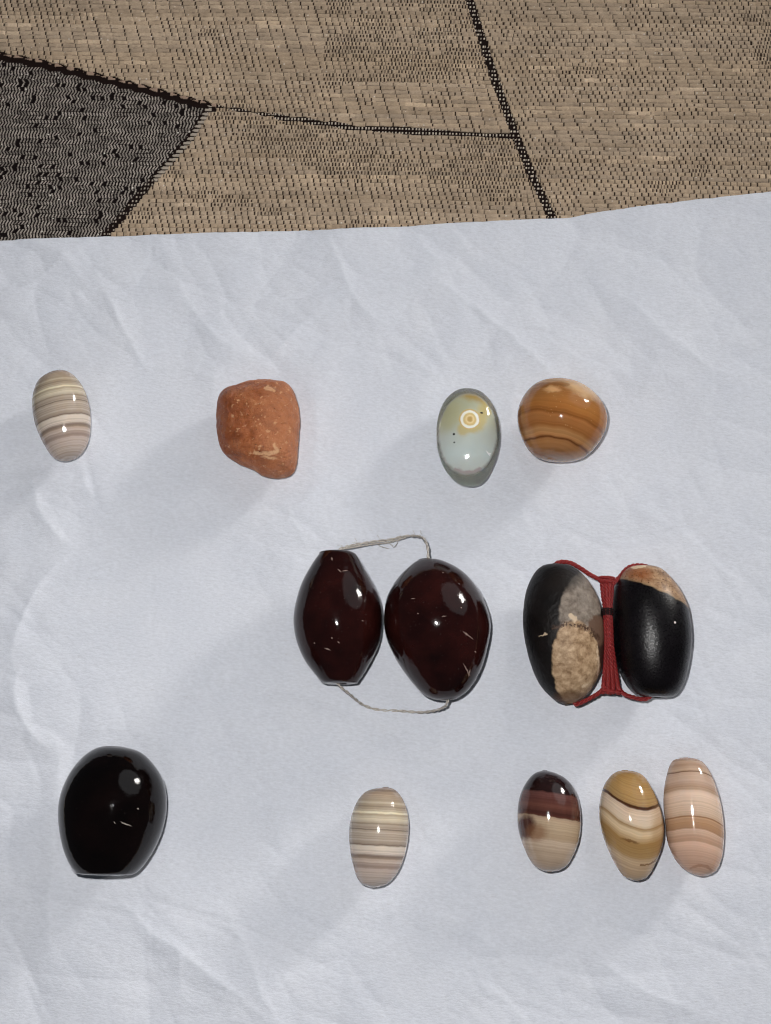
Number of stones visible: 13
